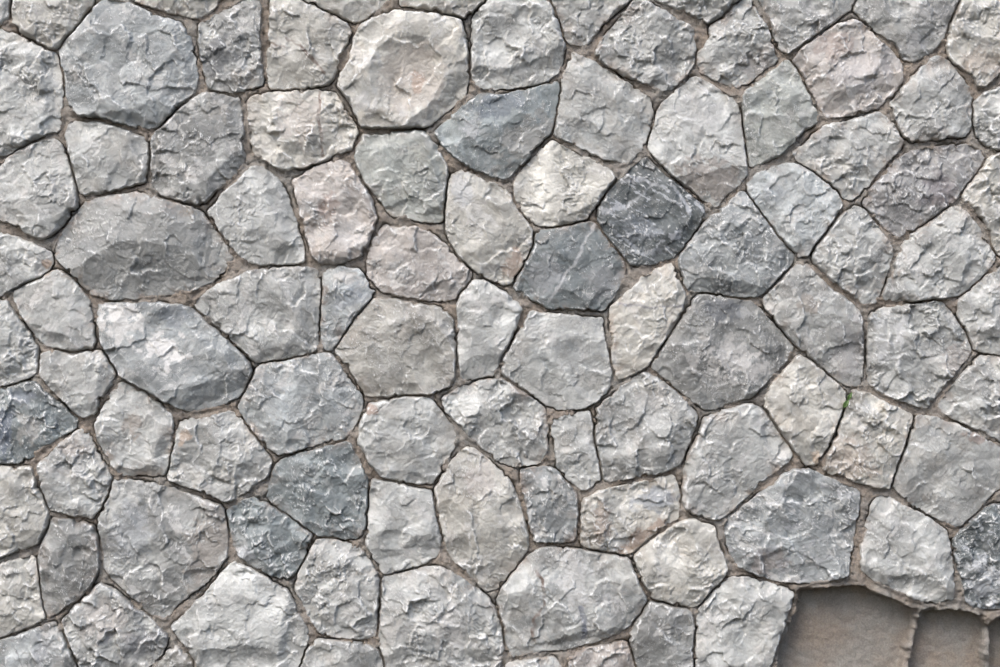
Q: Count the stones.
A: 100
